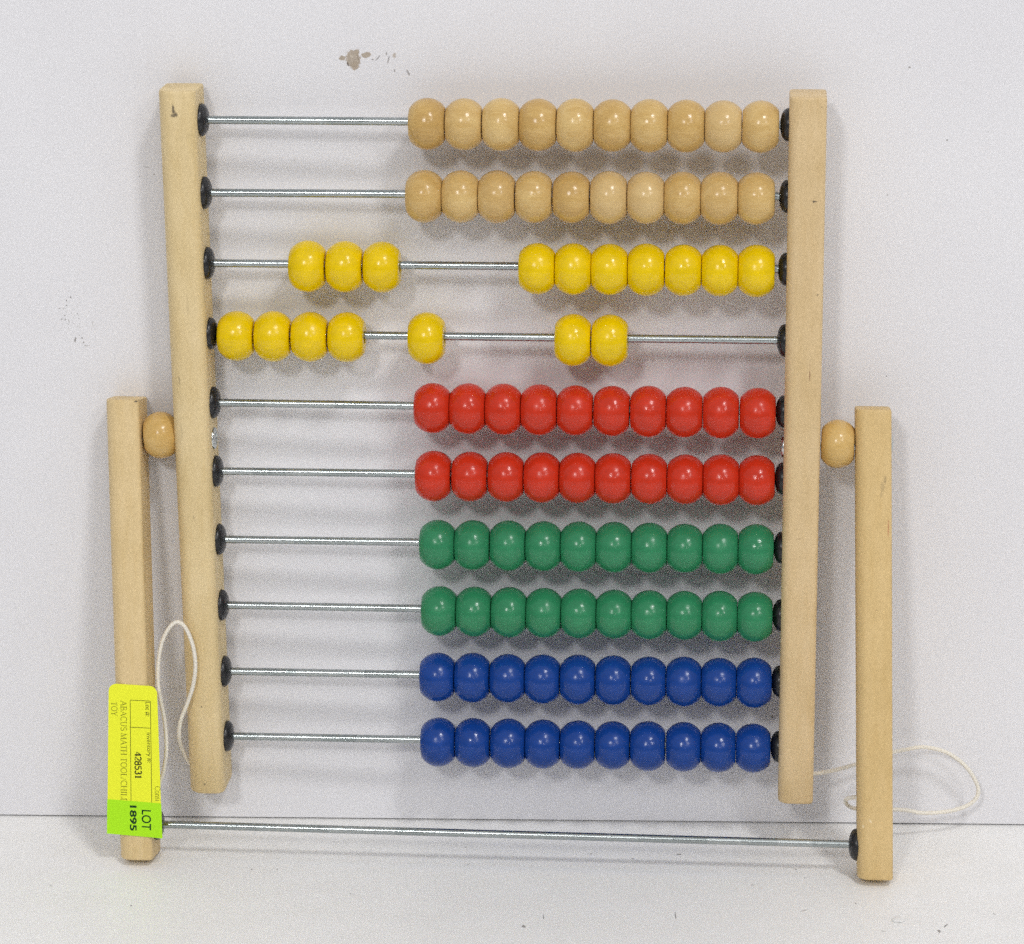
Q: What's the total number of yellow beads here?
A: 17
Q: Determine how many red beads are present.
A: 20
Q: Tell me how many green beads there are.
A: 20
